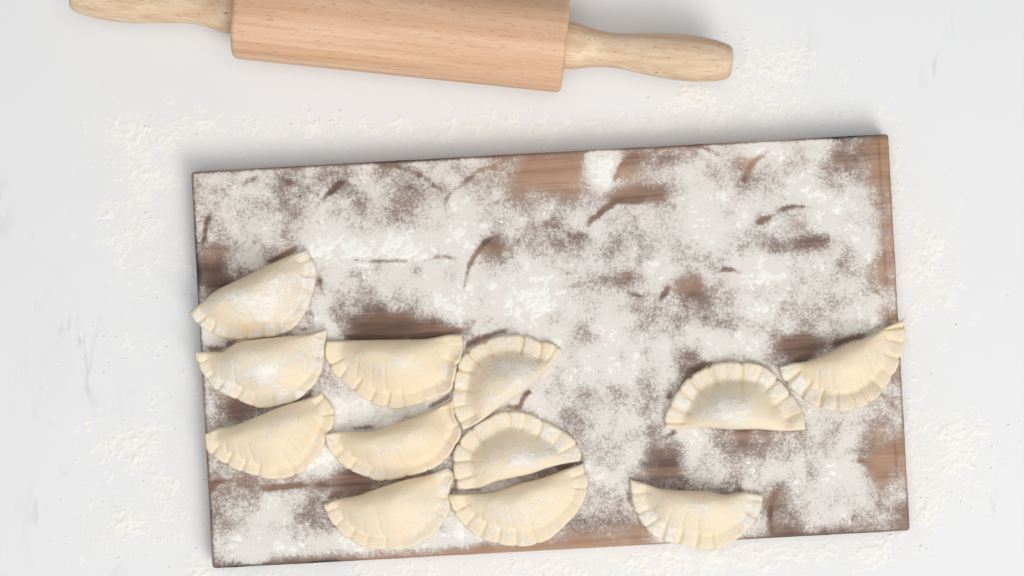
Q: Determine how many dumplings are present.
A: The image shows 12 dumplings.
